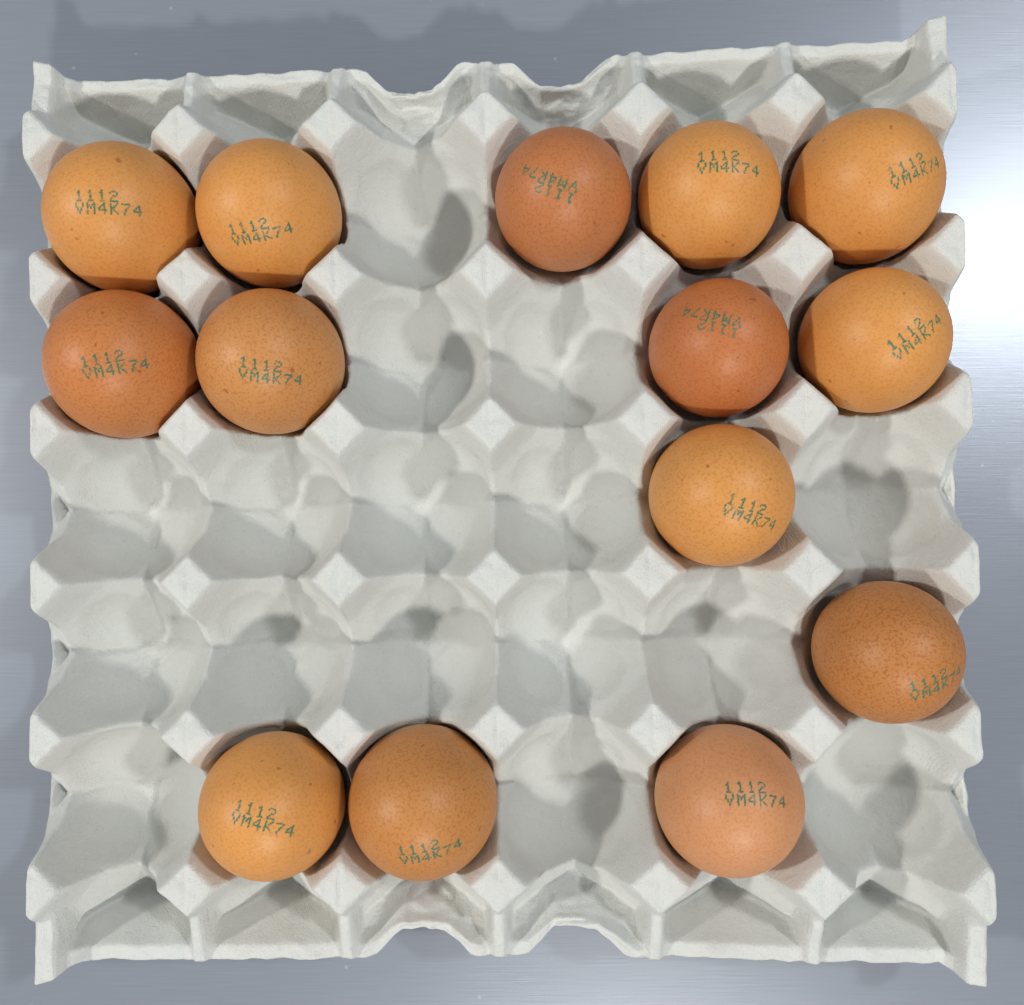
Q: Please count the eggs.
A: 14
